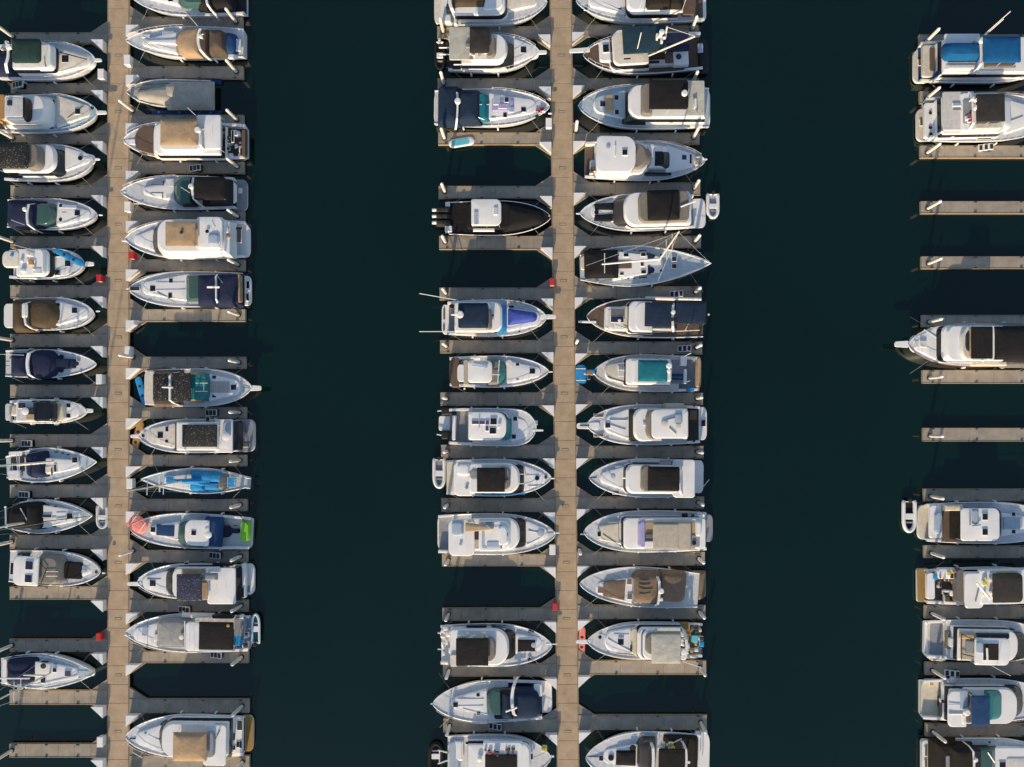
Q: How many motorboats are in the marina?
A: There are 55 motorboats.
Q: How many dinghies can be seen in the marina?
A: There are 8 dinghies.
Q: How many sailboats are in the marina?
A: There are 5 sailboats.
